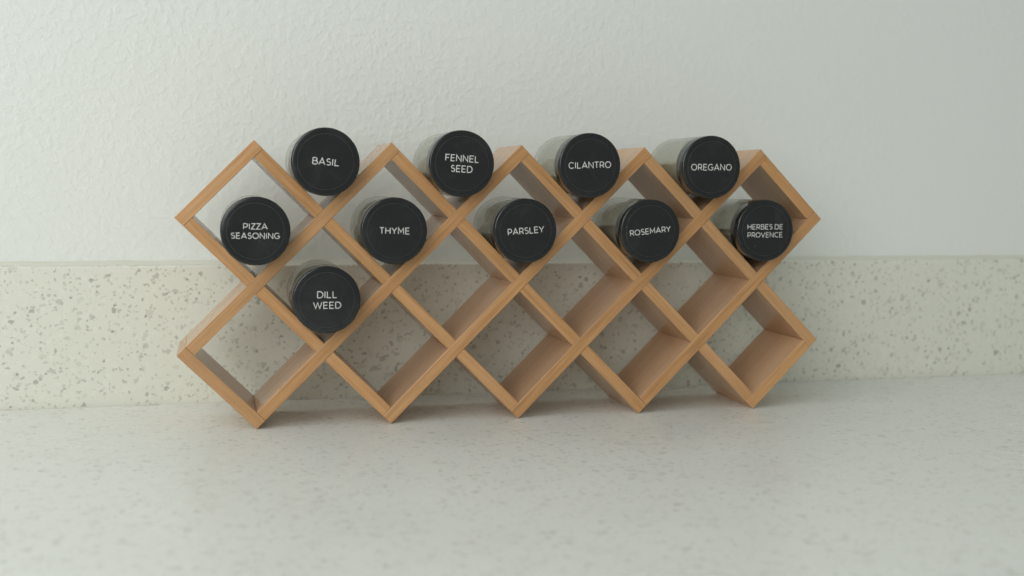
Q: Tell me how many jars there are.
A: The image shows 10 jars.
